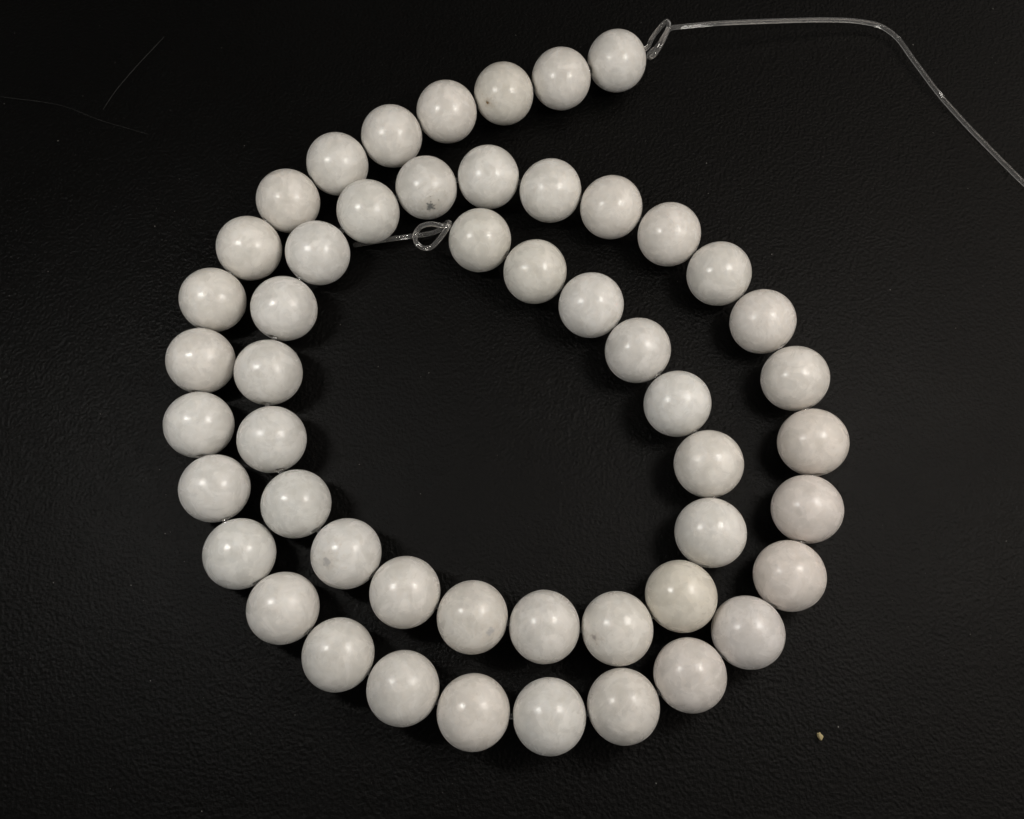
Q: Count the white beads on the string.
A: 51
